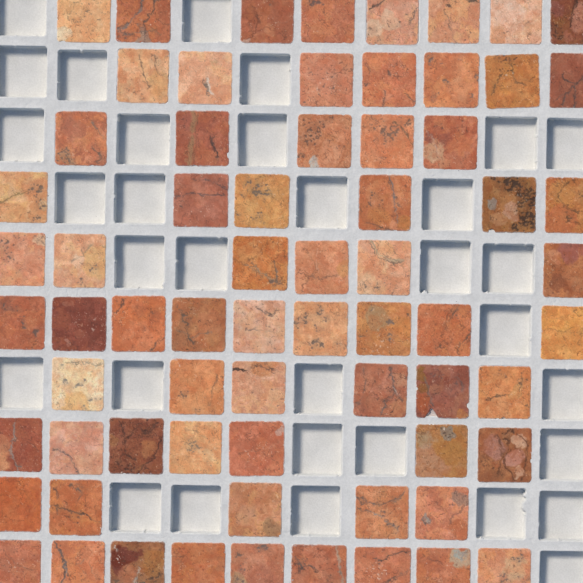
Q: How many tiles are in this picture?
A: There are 68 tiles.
